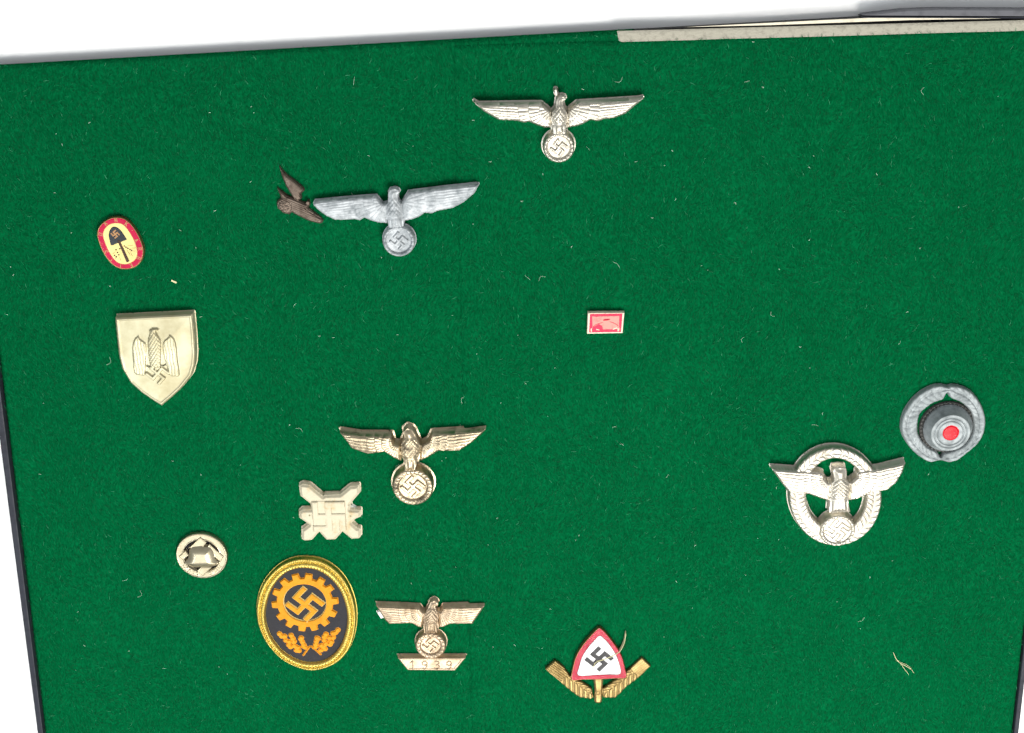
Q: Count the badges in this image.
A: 13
